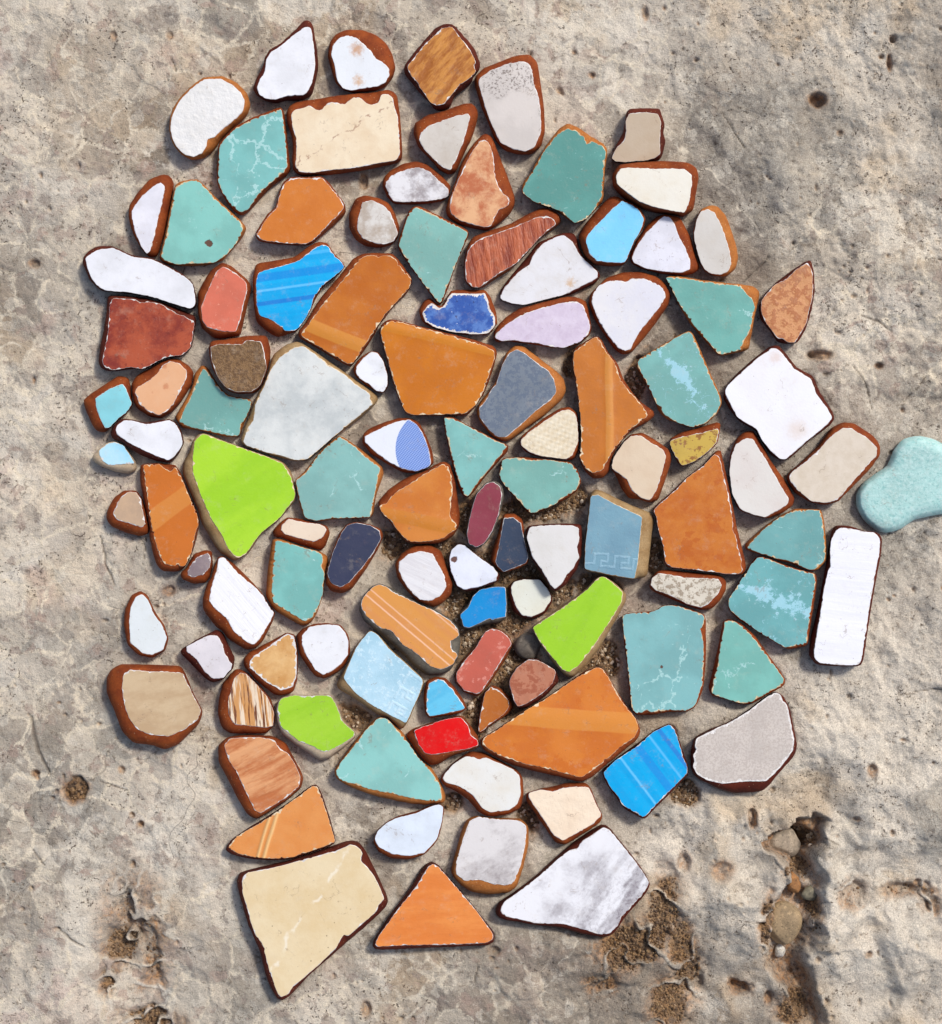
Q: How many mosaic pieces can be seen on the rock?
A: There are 108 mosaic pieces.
